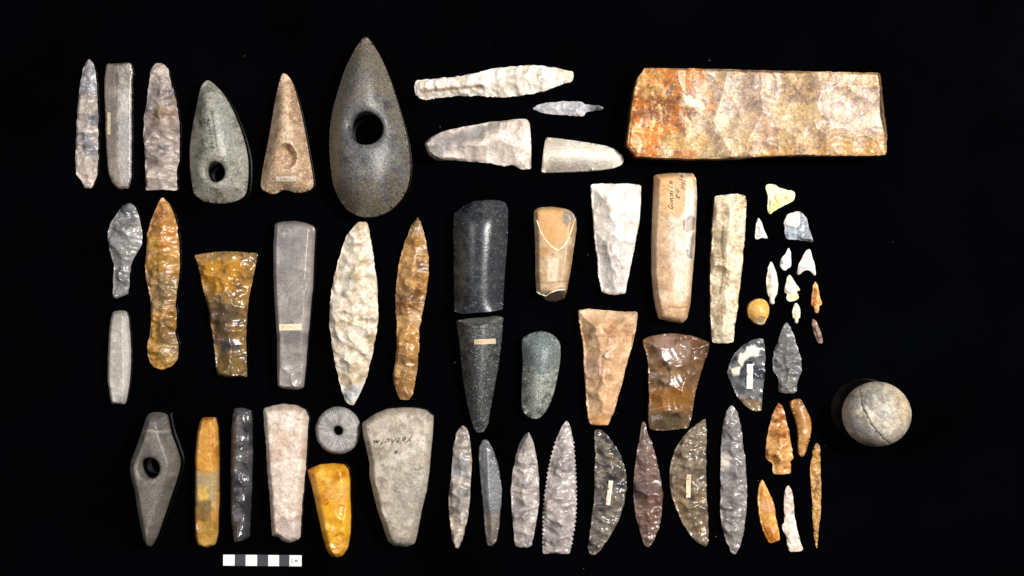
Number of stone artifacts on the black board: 61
